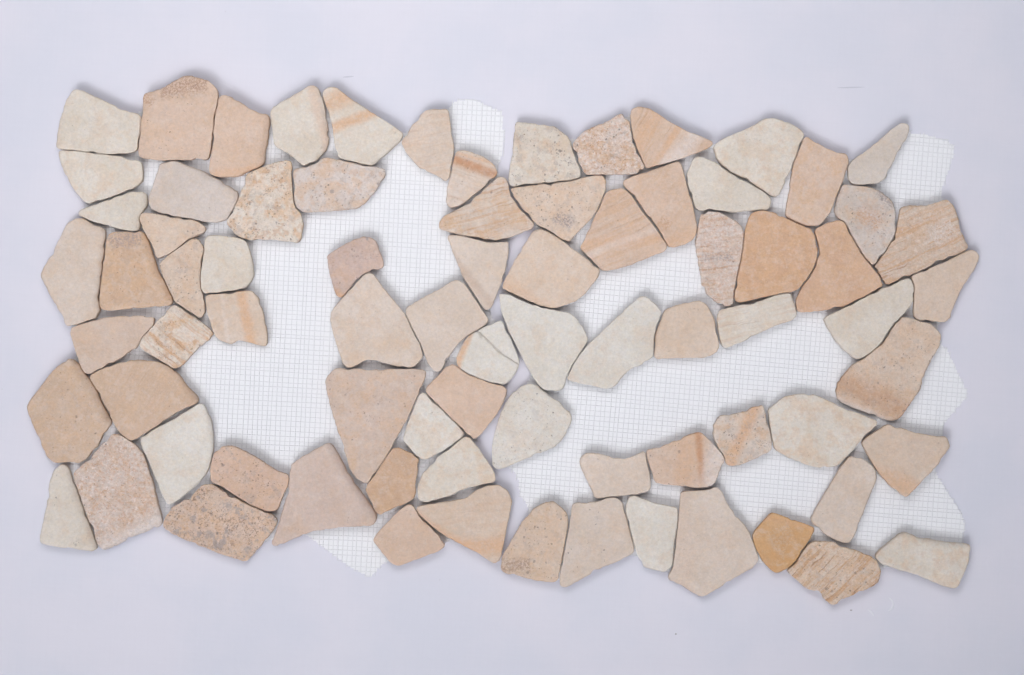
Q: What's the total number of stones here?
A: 78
